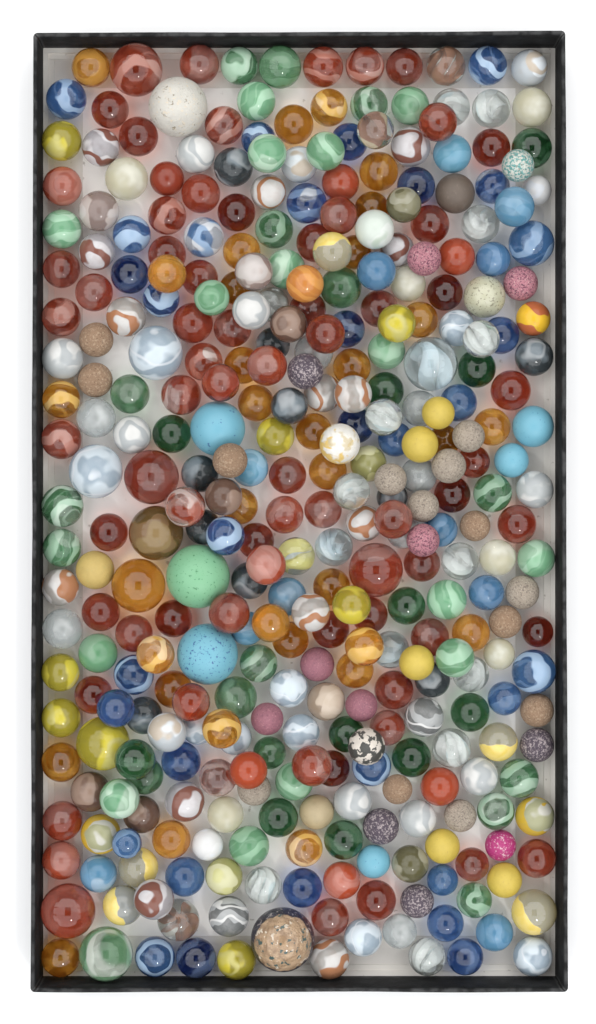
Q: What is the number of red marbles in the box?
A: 76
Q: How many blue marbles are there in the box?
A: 48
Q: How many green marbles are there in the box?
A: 44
